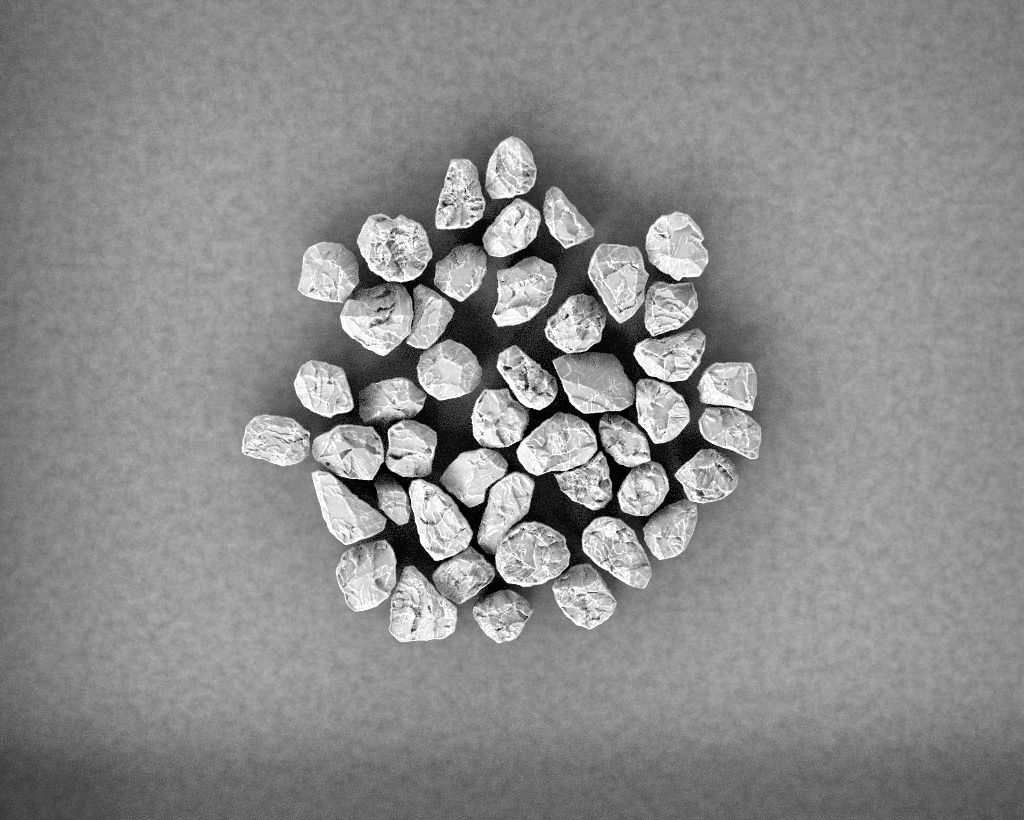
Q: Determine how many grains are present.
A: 45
